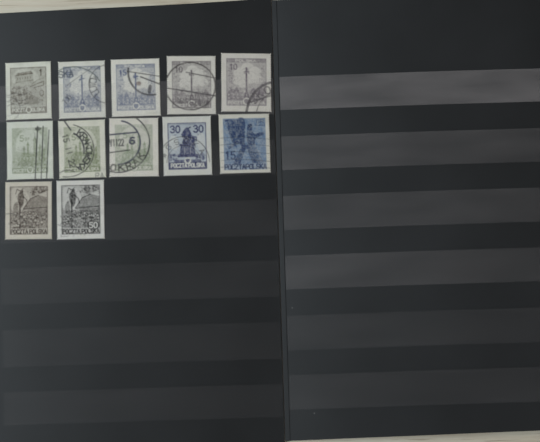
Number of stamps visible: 12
